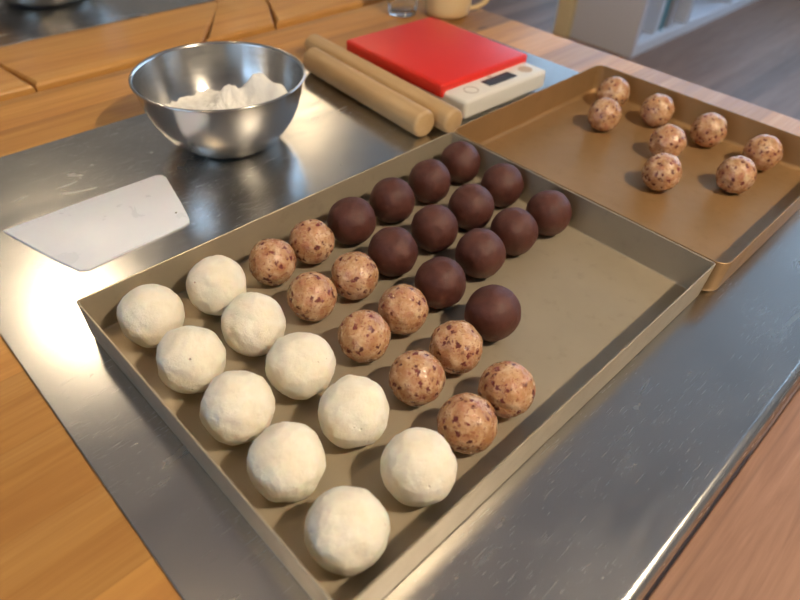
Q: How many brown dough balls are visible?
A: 13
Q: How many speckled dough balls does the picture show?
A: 18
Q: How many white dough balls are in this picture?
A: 10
